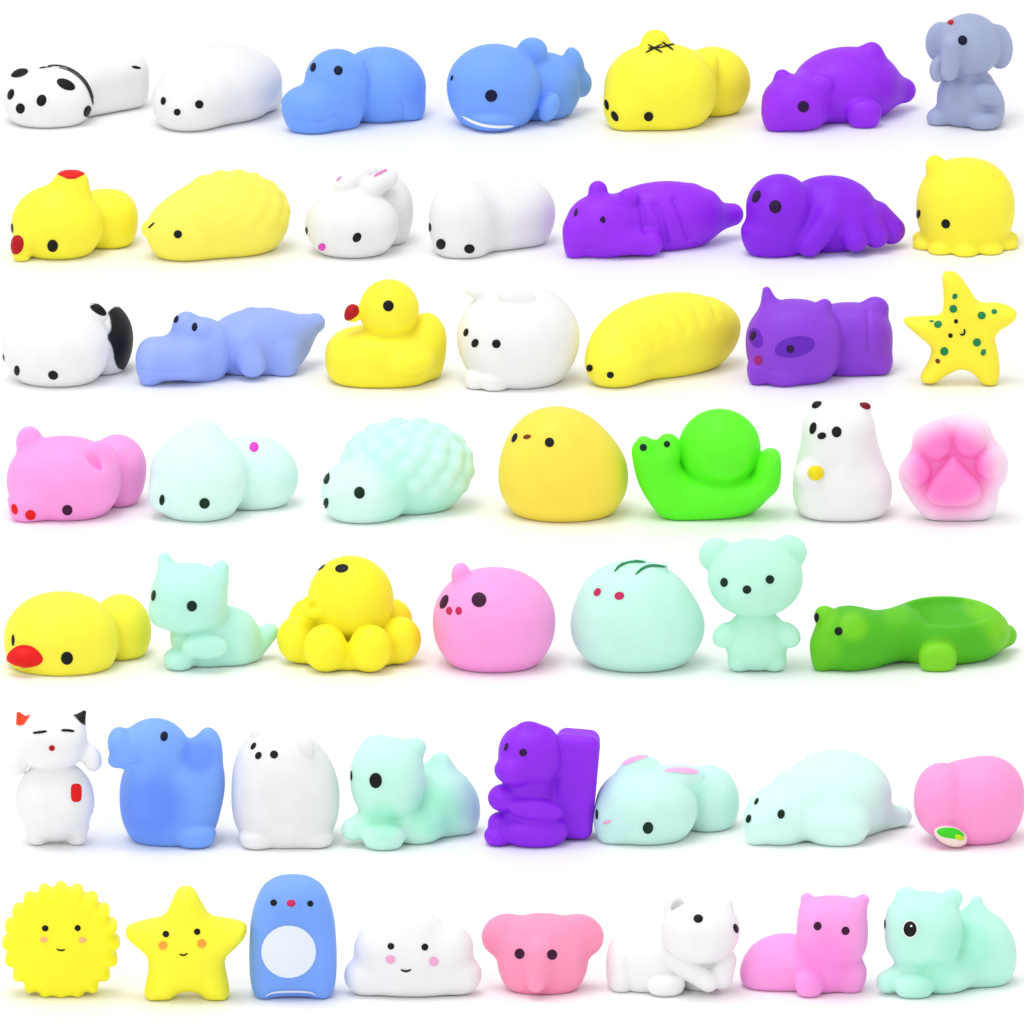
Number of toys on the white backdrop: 51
